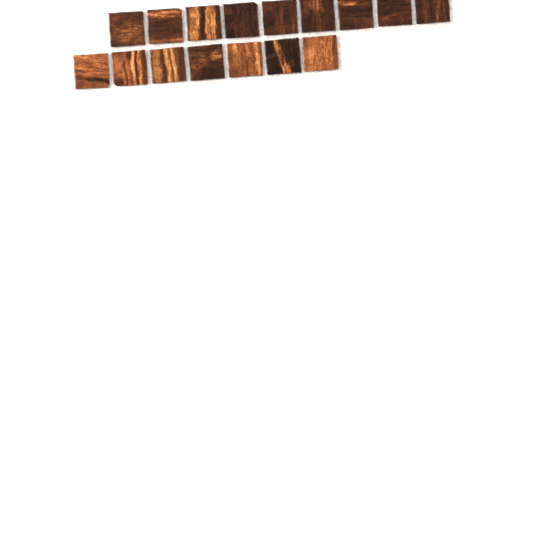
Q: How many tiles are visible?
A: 16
